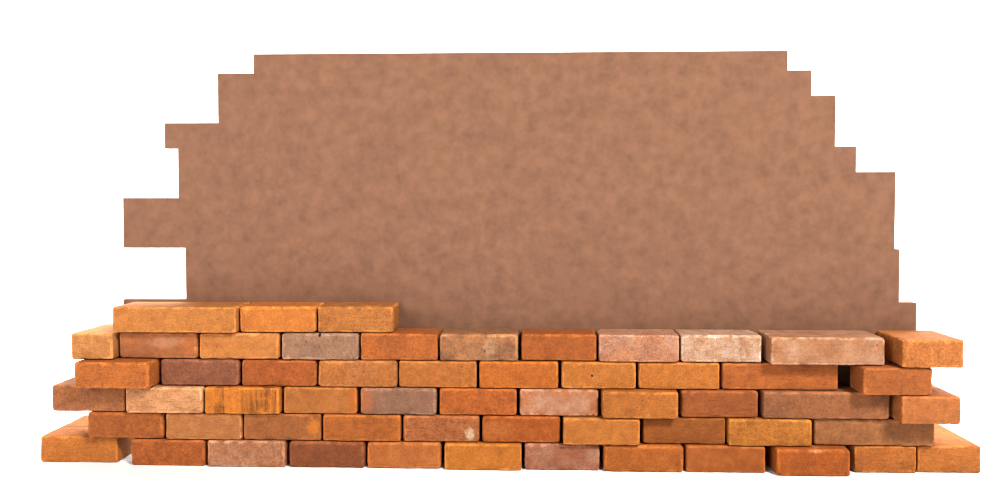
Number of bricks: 57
